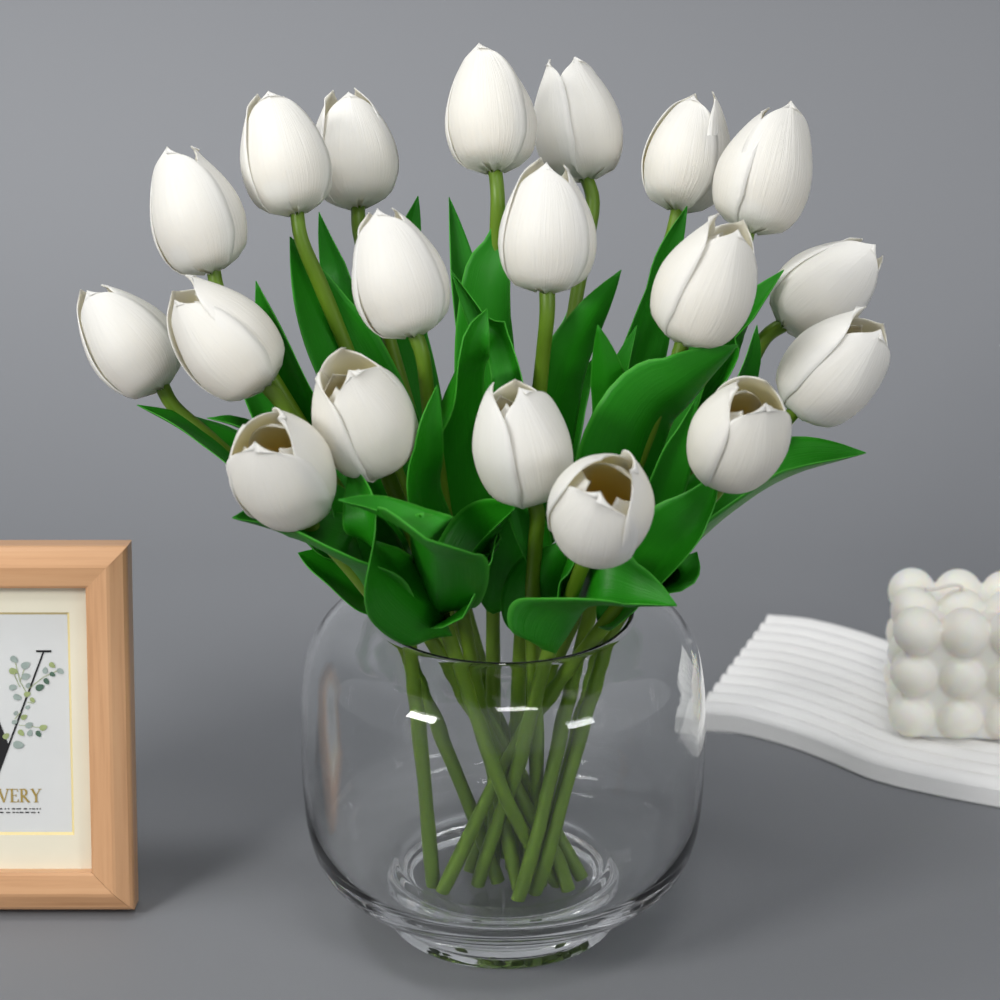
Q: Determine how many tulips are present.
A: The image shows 19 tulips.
